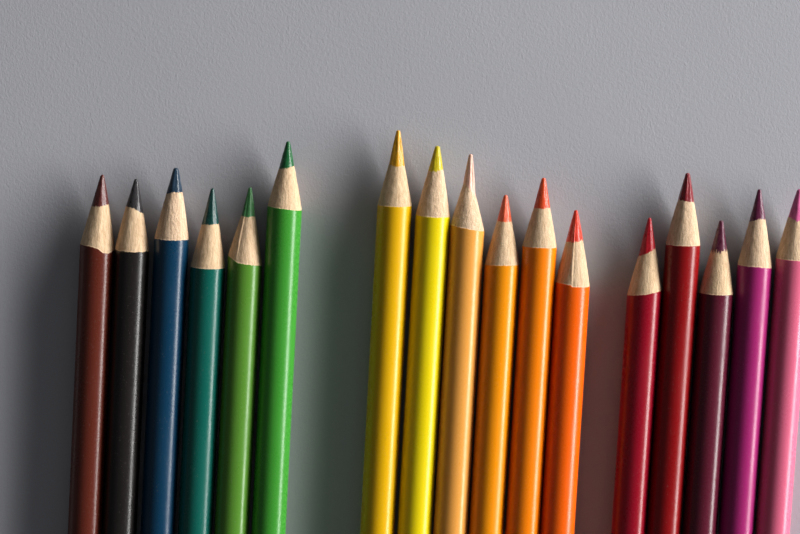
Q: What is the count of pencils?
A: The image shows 17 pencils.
